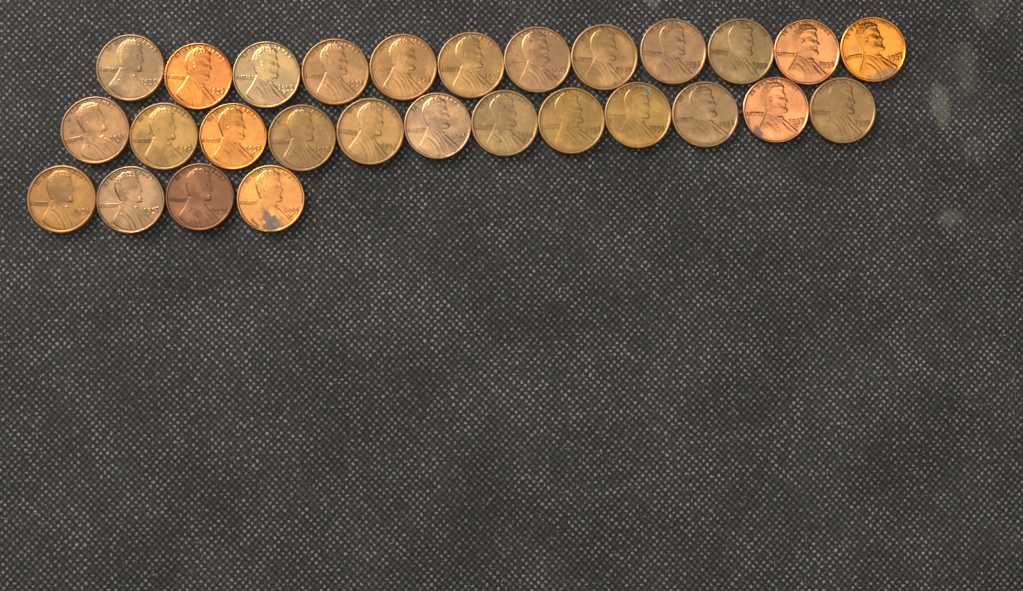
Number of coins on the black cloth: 28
